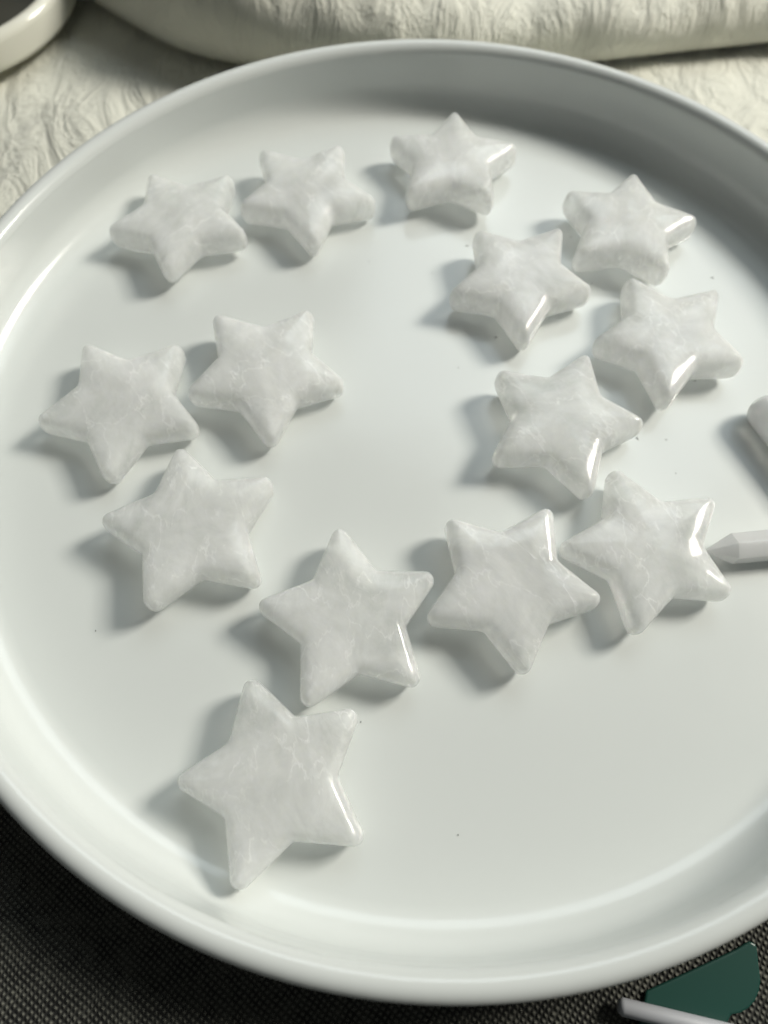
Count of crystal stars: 14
